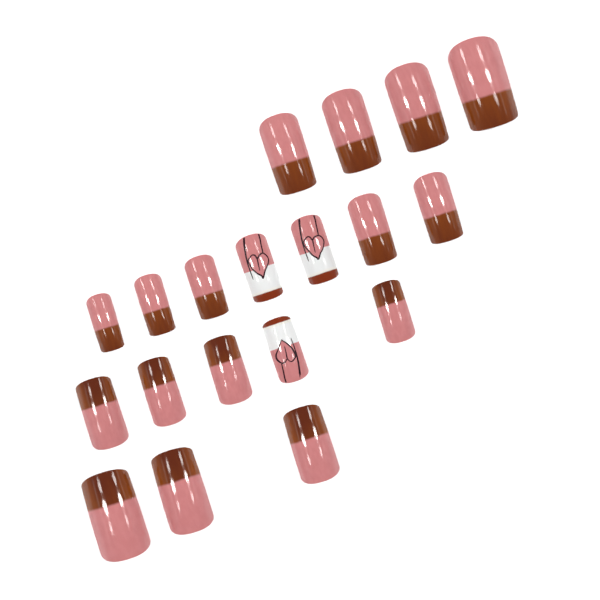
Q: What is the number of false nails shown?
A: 19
